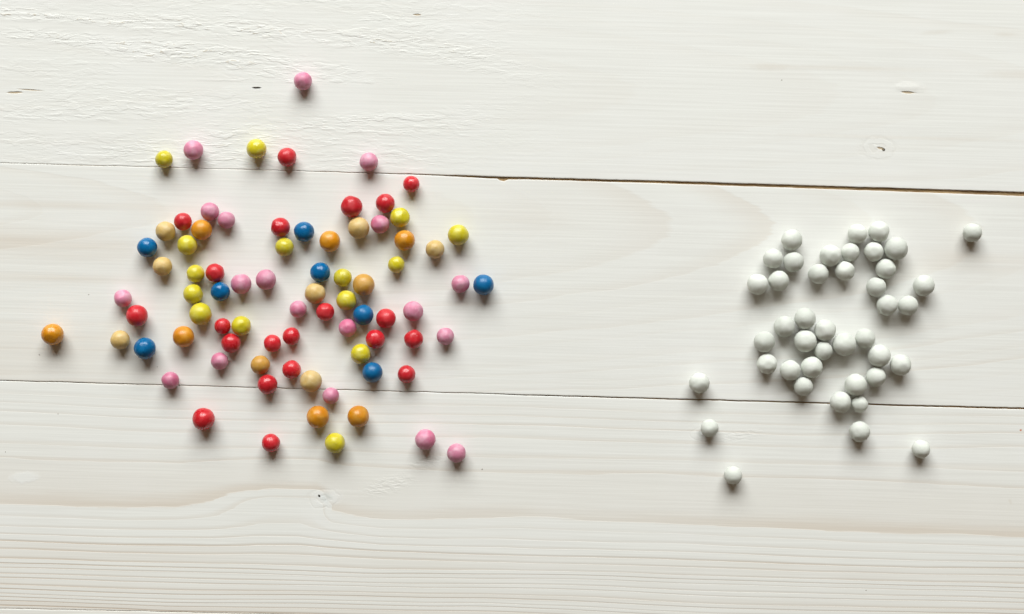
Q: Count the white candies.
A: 42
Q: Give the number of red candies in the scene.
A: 21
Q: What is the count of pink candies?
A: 19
